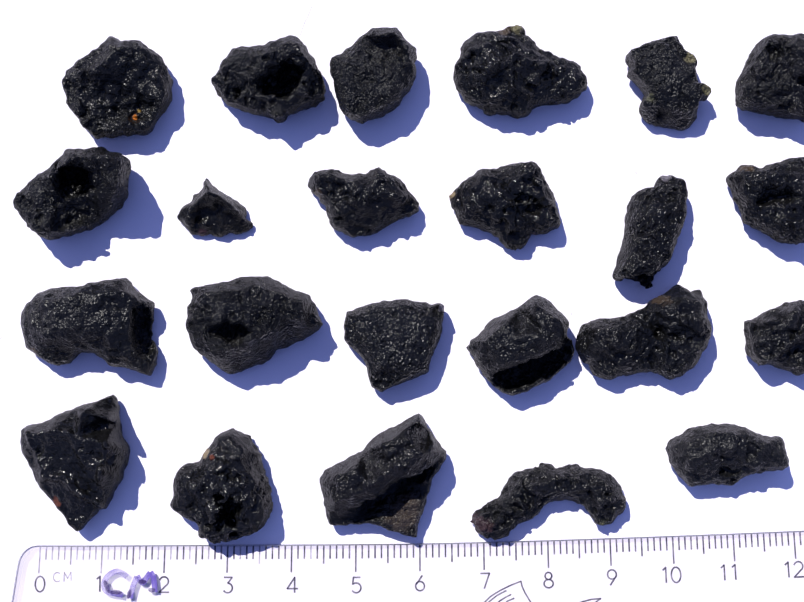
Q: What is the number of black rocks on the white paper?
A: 23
